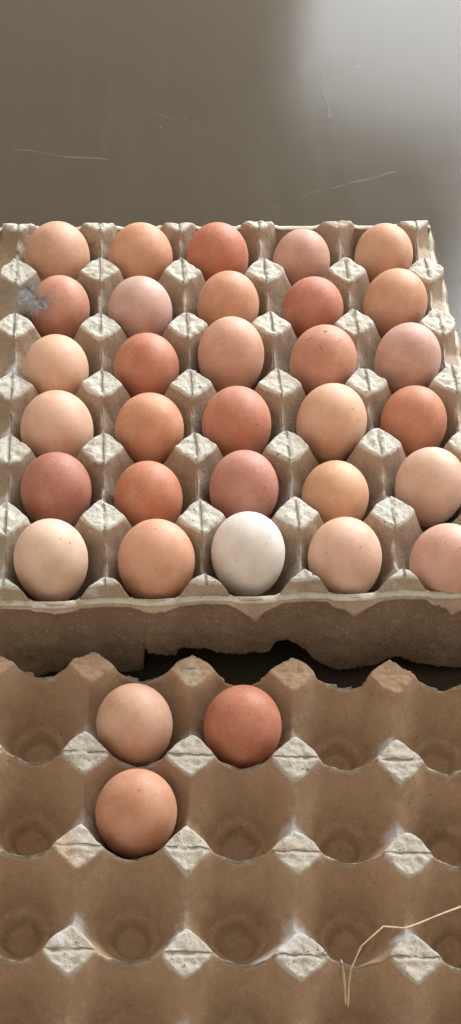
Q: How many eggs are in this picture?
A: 33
